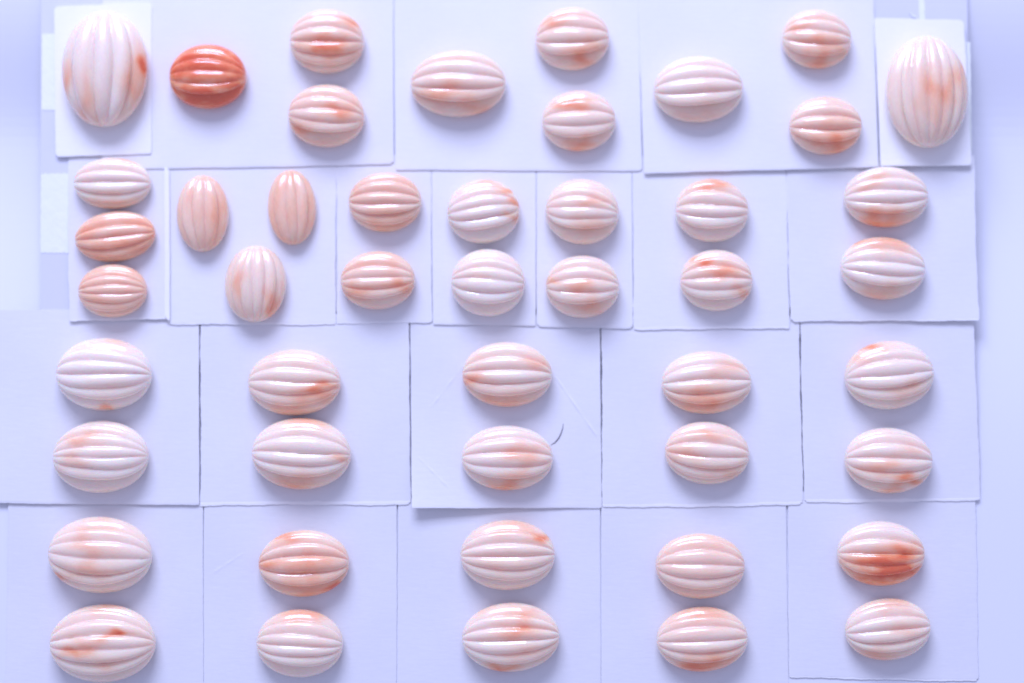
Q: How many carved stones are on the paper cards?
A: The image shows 47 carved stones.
